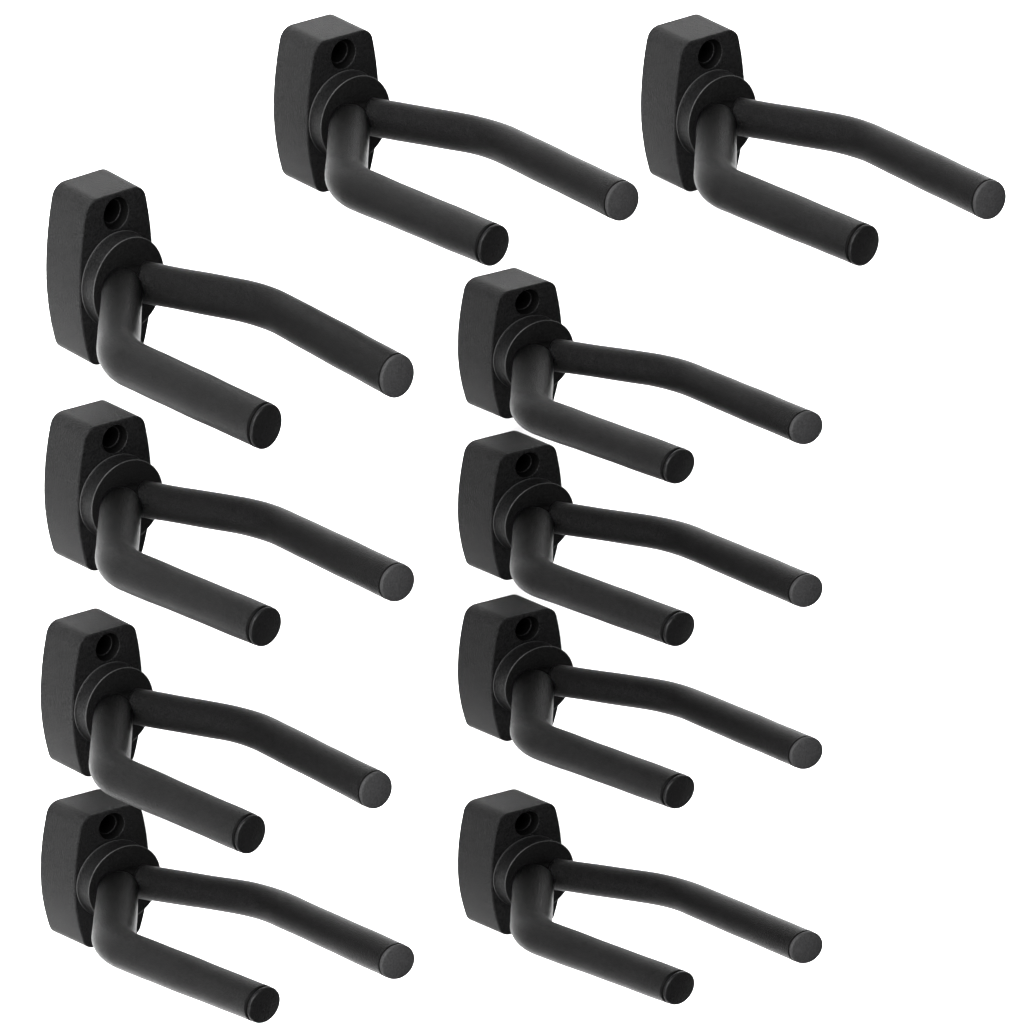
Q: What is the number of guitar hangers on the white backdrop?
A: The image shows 10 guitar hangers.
